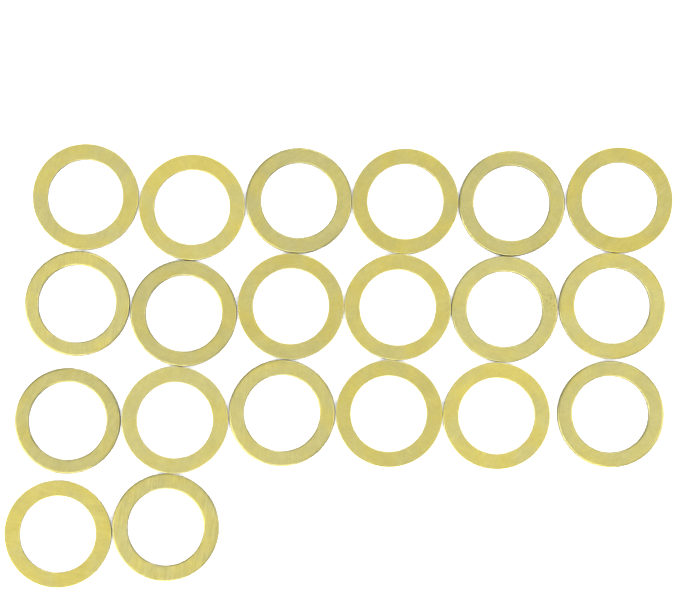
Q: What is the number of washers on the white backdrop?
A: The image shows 20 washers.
